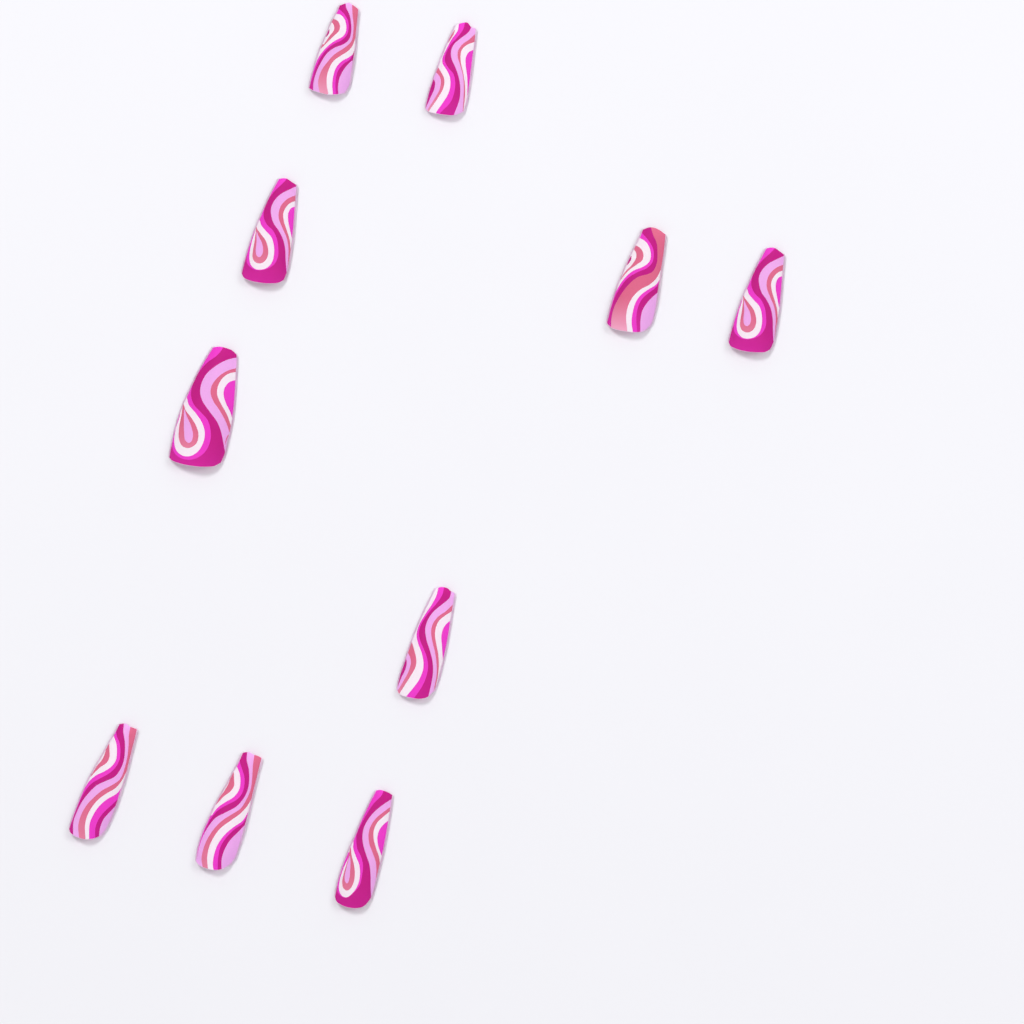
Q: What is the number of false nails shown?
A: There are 10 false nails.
